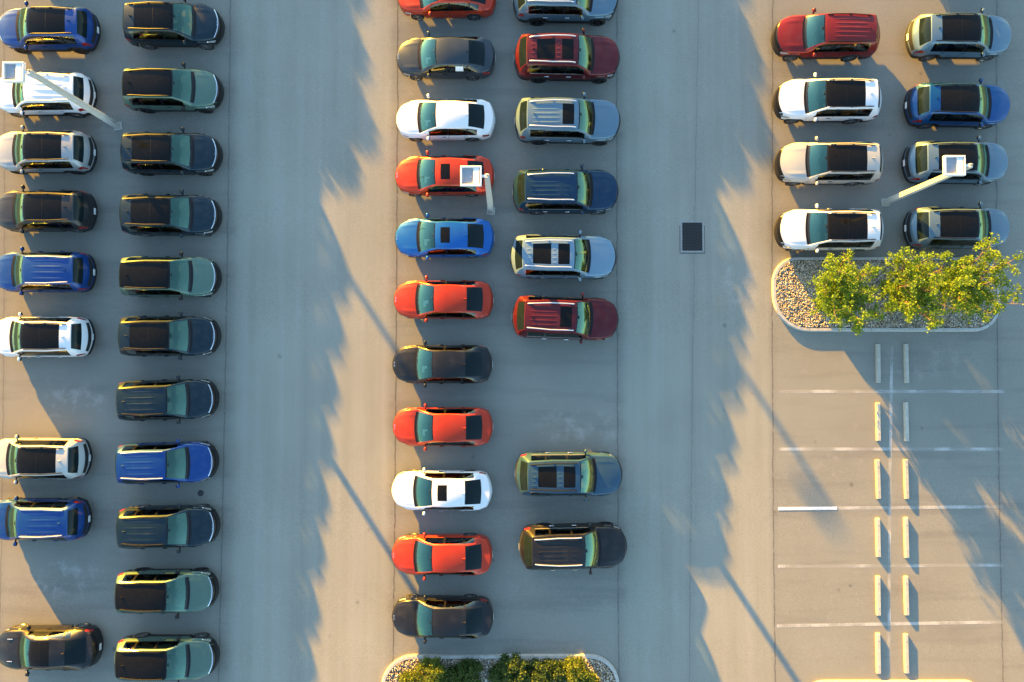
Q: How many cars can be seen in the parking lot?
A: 47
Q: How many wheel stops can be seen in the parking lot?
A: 12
